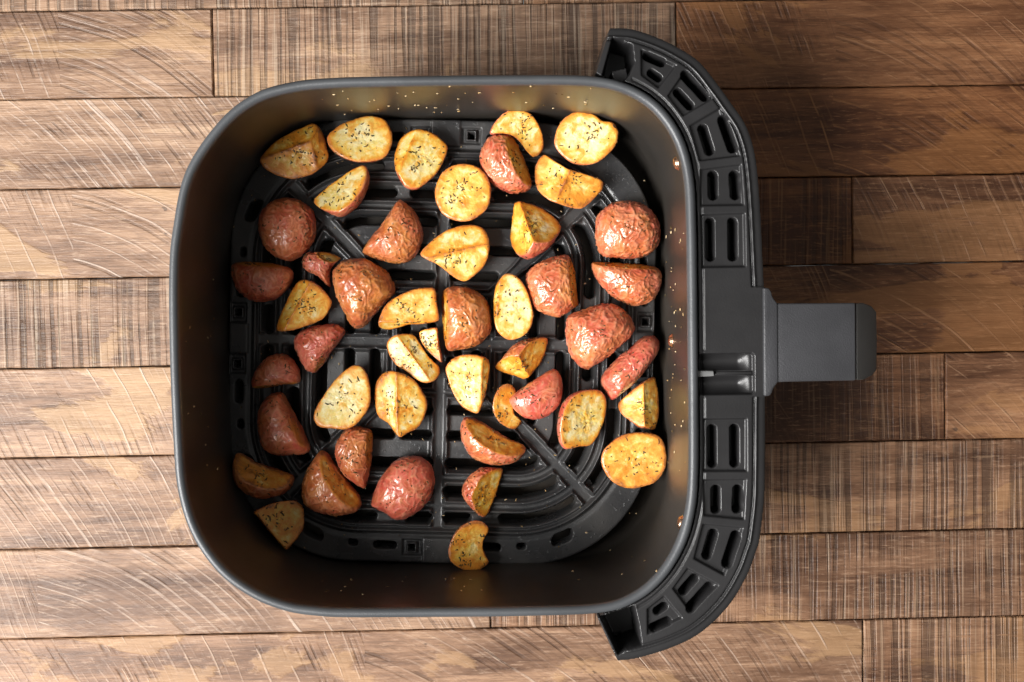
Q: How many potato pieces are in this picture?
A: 47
